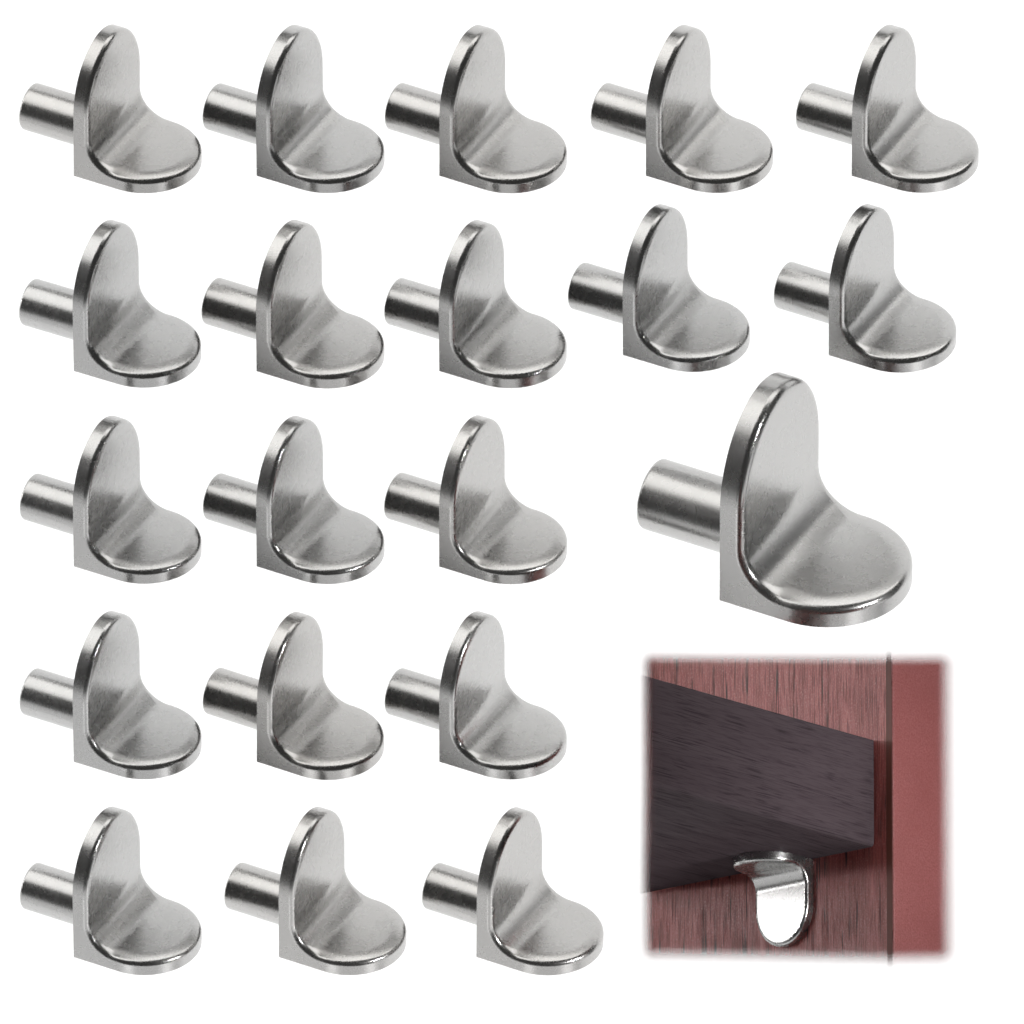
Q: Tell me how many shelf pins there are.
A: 21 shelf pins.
